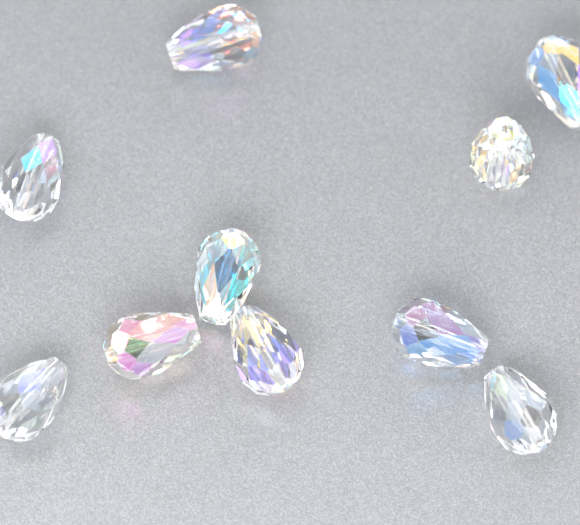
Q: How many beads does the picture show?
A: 10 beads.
